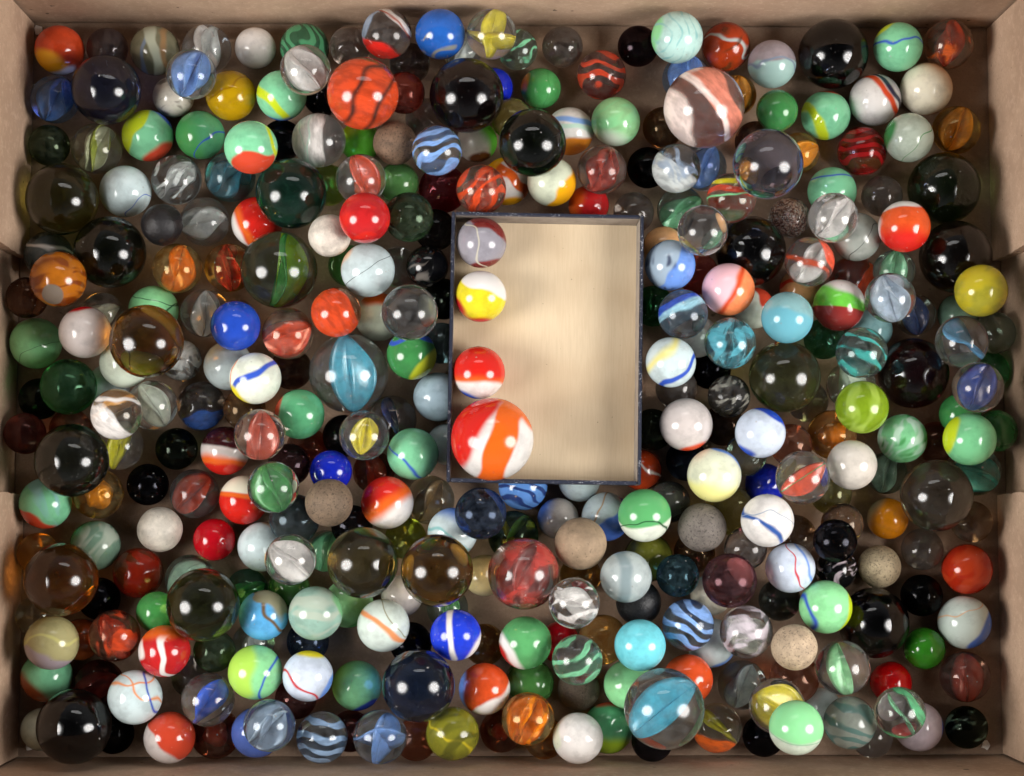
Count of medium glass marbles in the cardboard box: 187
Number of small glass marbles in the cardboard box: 135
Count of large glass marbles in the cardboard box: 30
